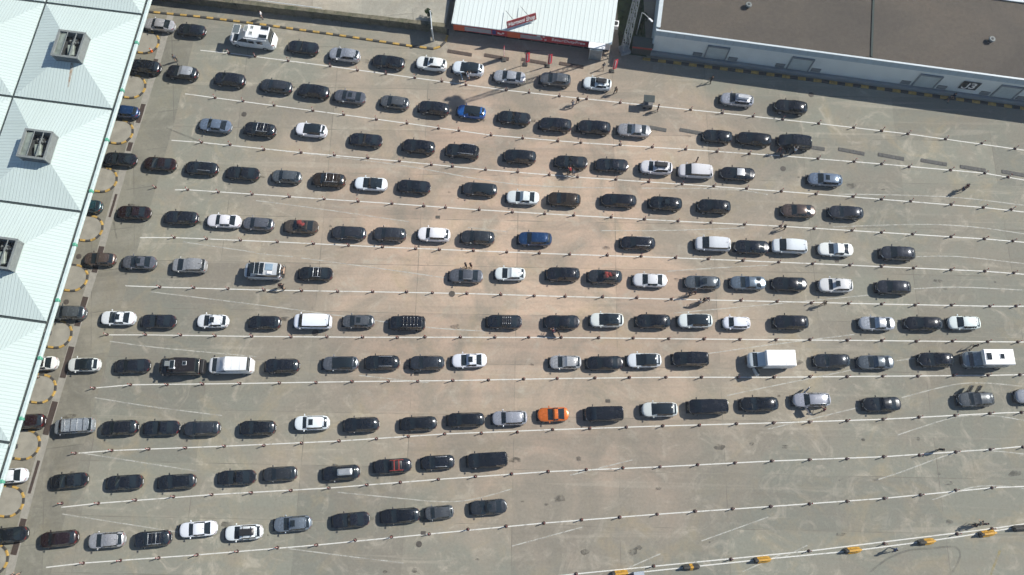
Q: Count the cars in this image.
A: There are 163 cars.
